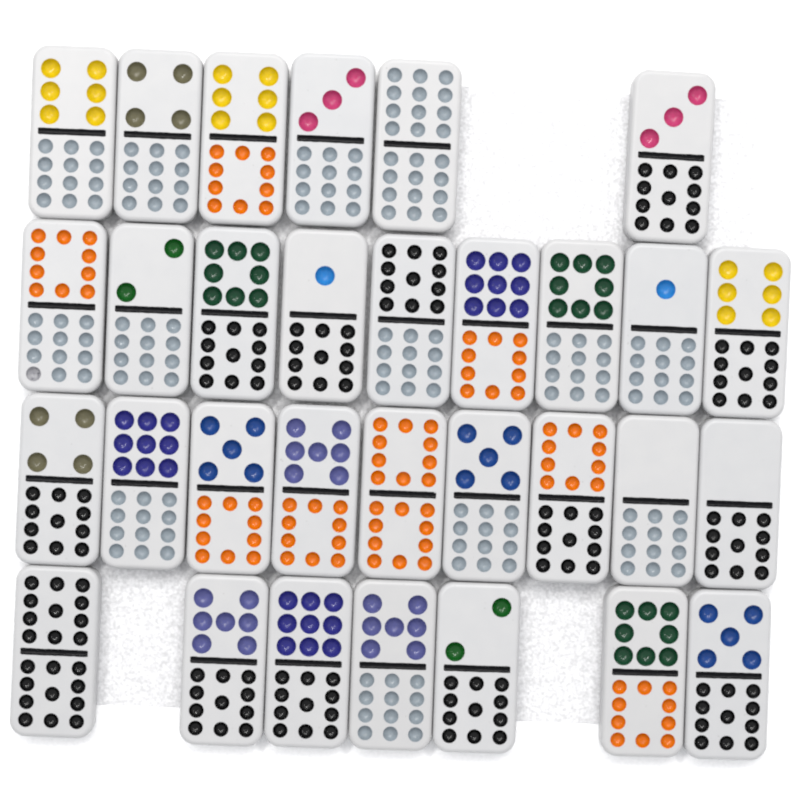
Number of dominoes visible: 31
